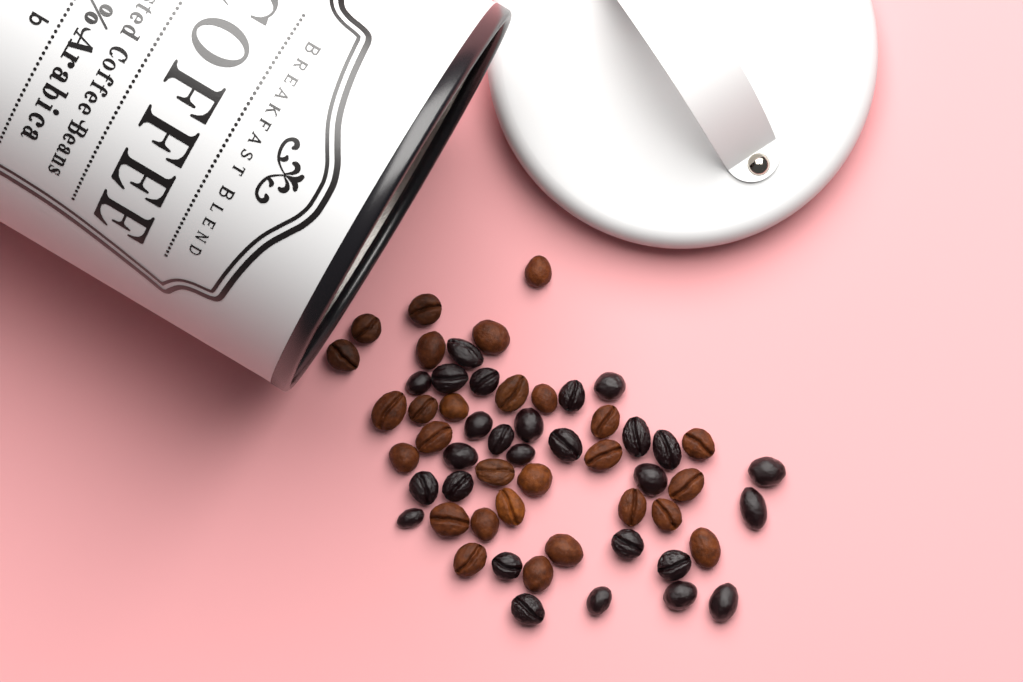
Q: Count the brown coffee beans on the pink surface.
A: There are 28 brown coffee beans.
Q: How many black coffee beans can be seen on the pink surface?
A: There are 27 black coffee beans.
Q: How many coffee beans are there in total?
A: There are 55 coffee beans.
